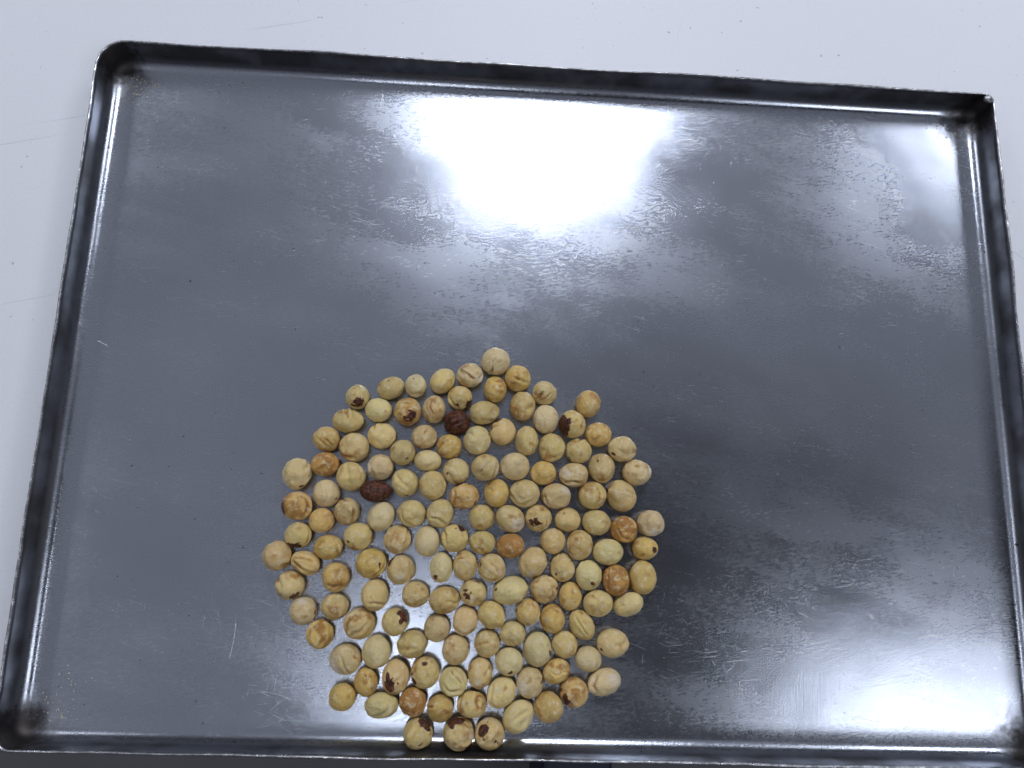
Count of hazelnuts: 145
